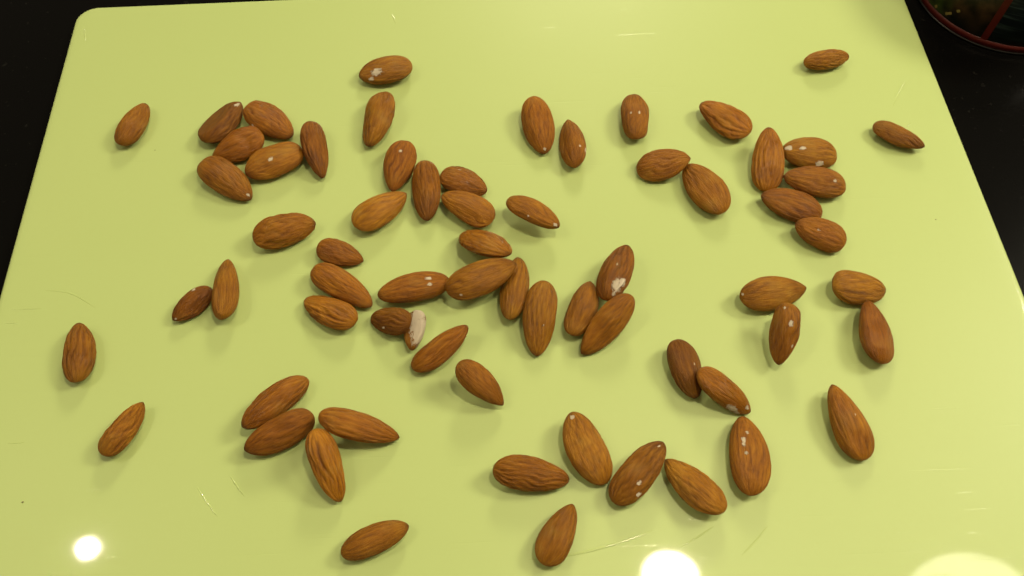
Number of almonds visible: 66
